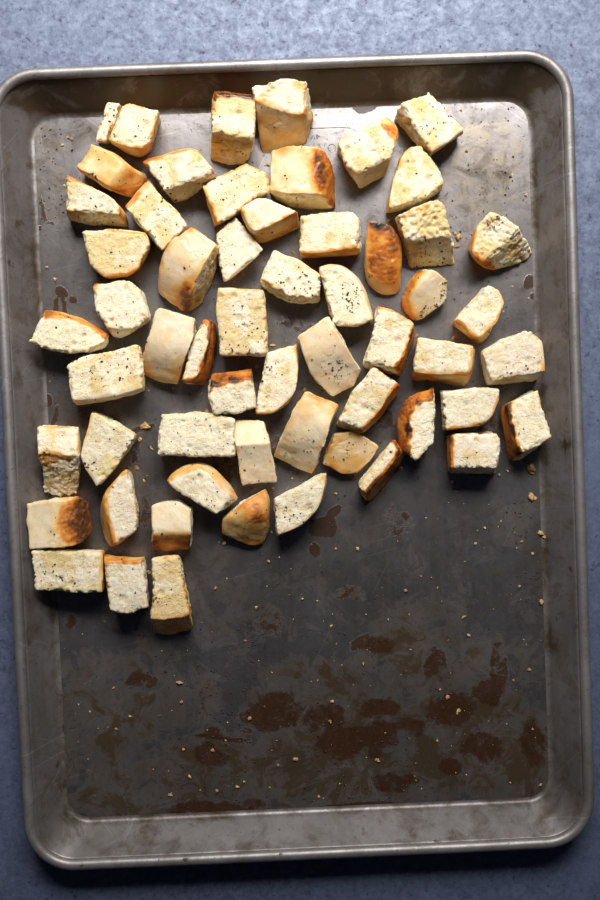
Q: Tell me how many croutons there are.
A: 58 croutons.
